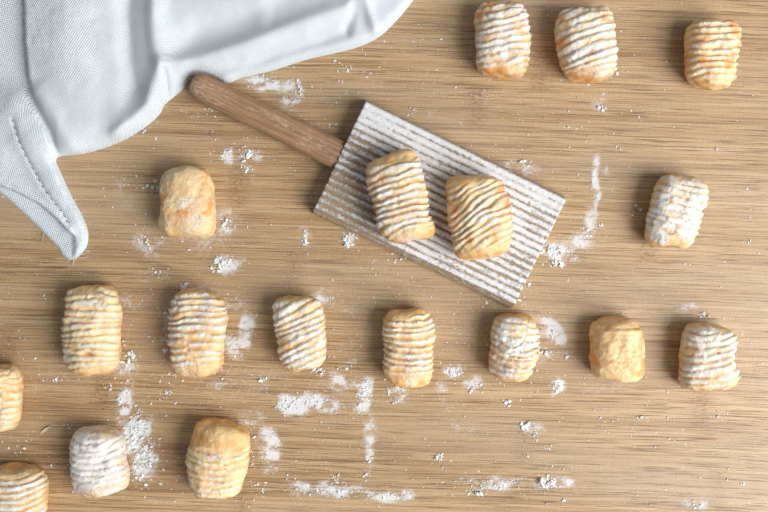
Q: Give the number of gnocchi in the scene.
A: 18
